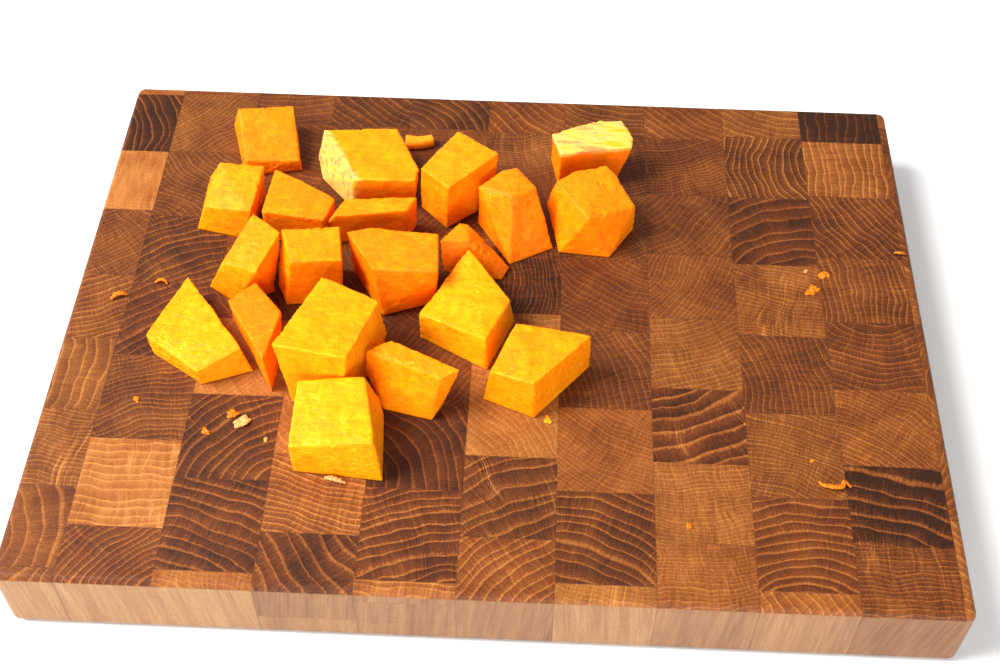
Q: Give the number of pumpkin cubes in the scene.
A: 20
